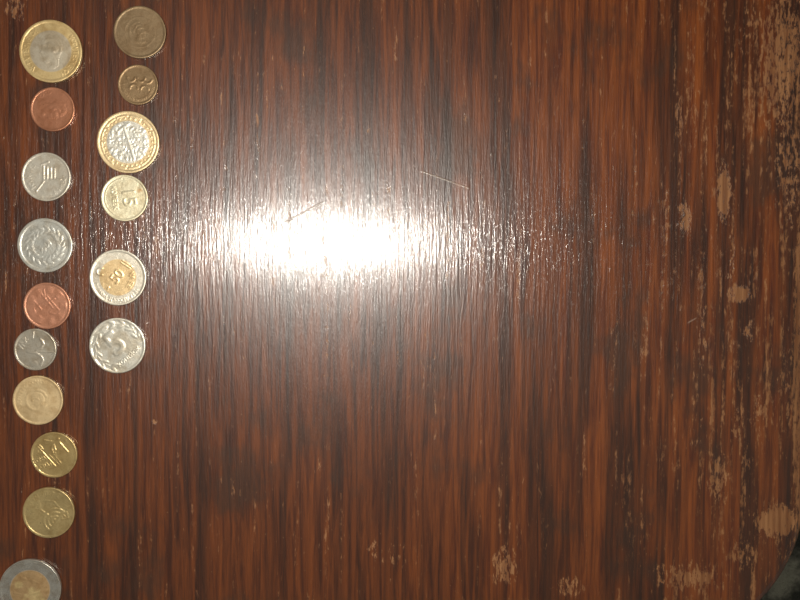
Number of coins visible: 16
